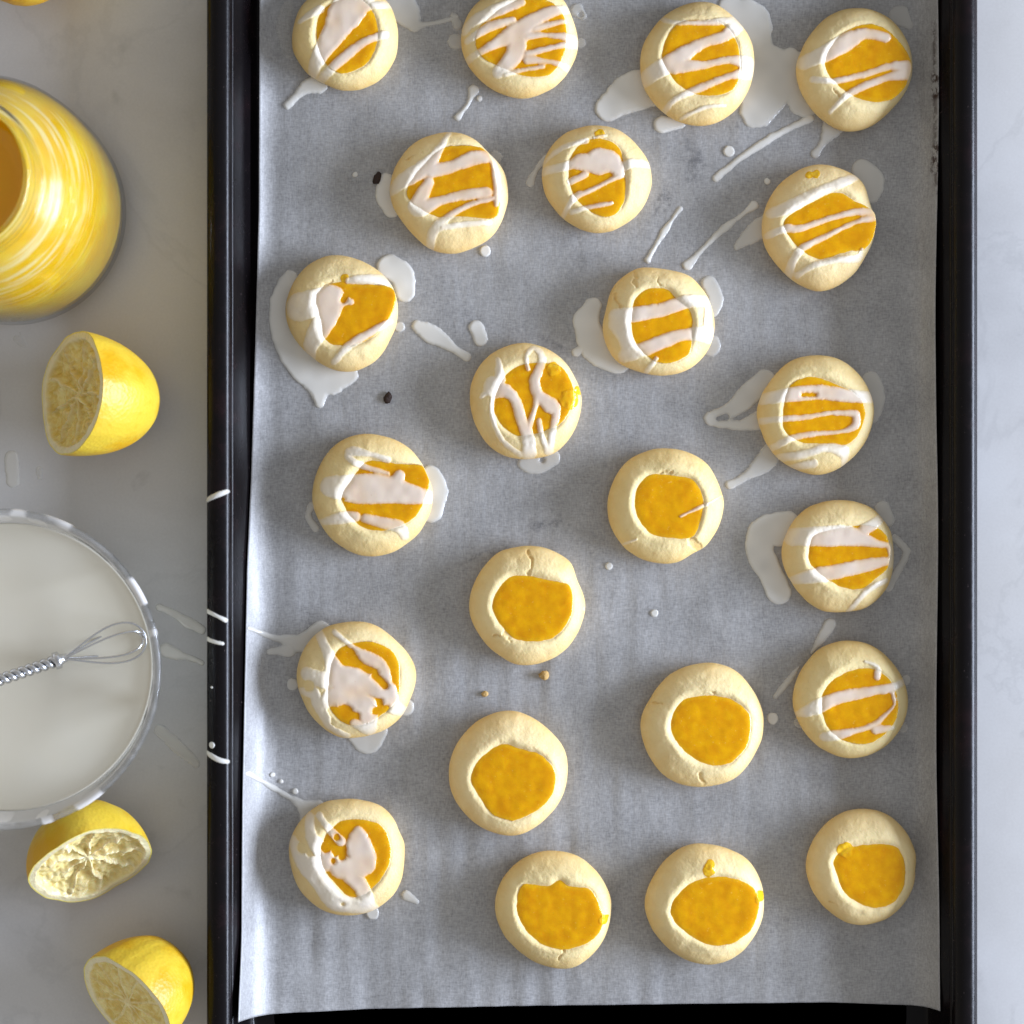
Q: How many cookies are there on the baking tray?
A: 23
